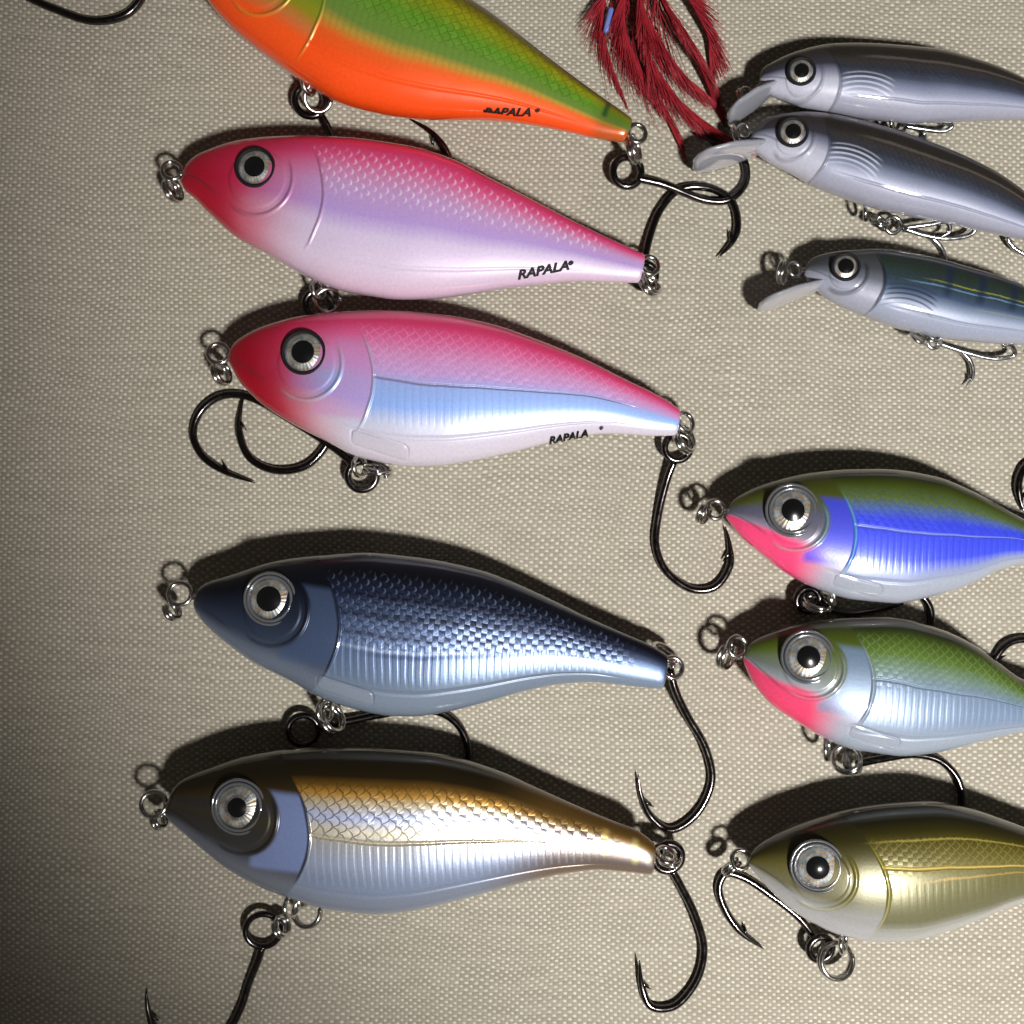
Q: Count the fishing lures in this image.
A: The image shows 11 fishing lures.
